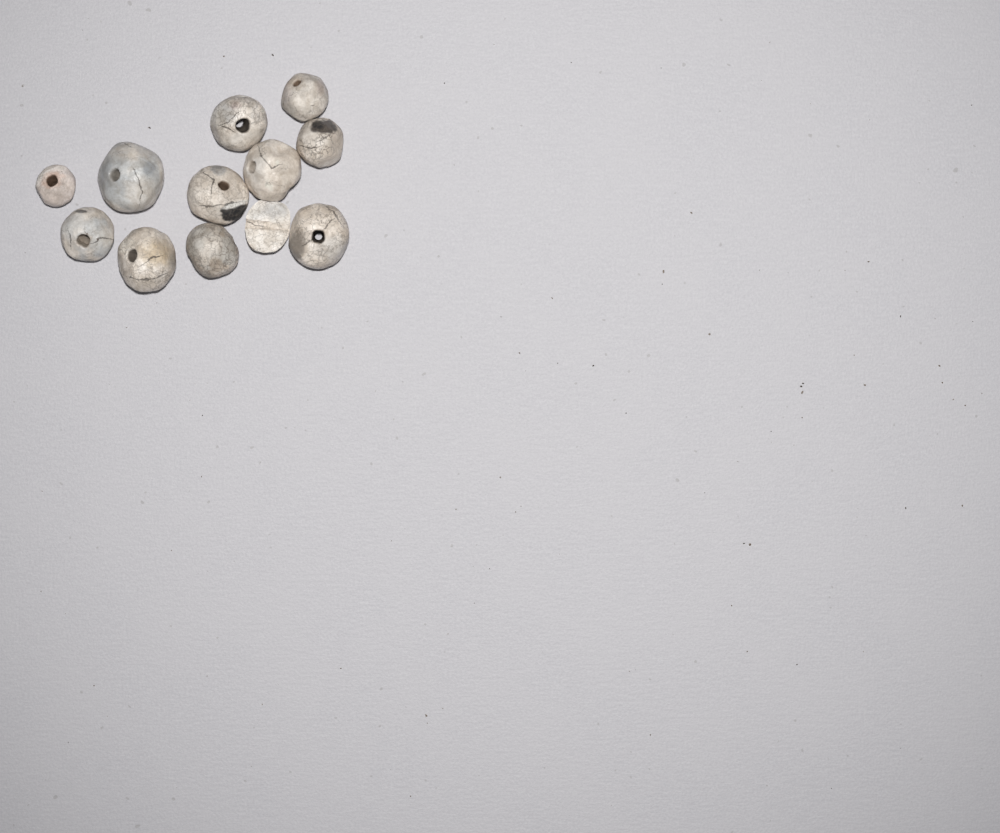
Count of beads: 12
